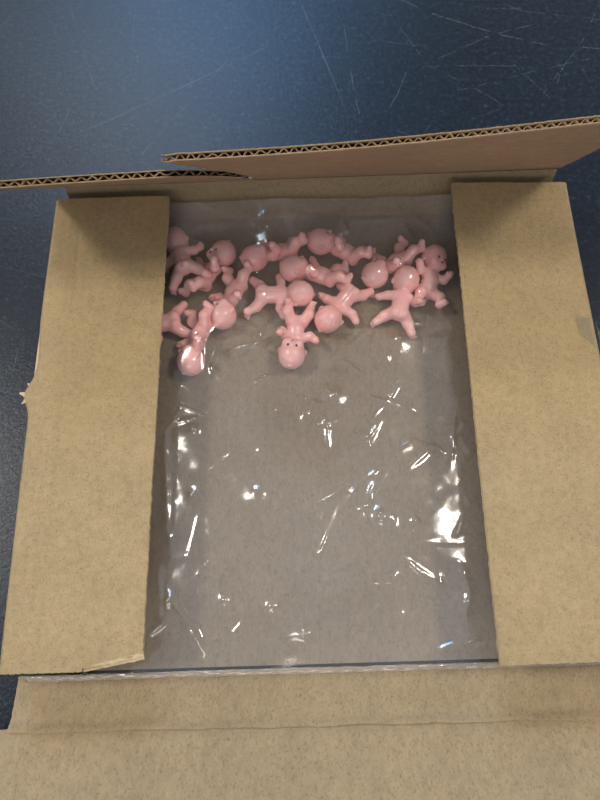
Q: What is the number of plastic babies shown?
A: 14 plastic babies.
